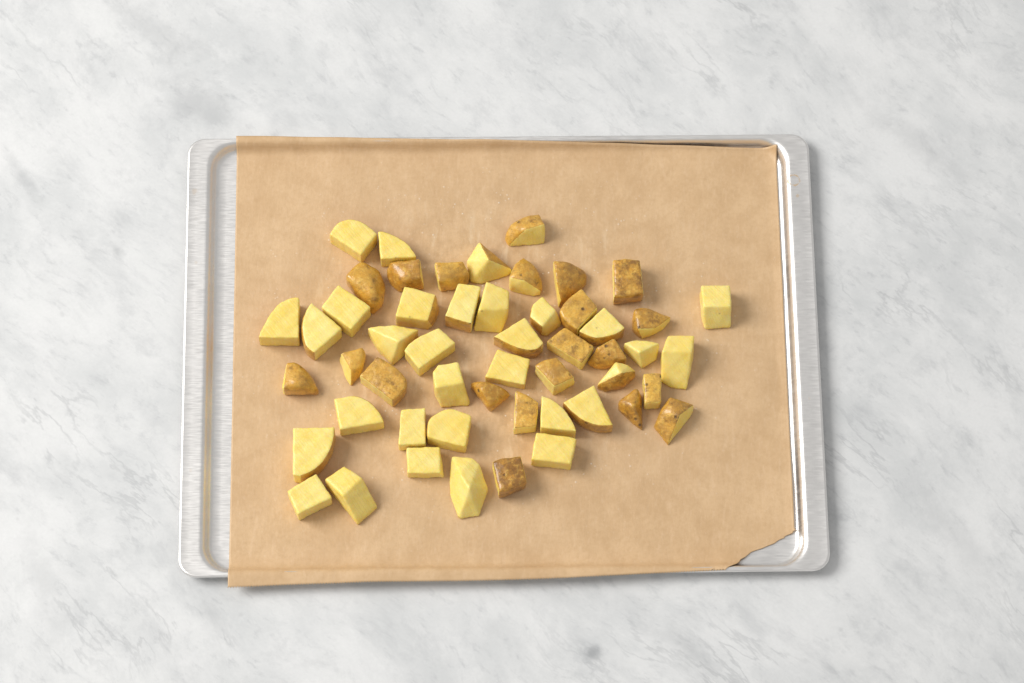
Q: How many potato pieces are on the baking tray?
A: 52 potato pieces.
